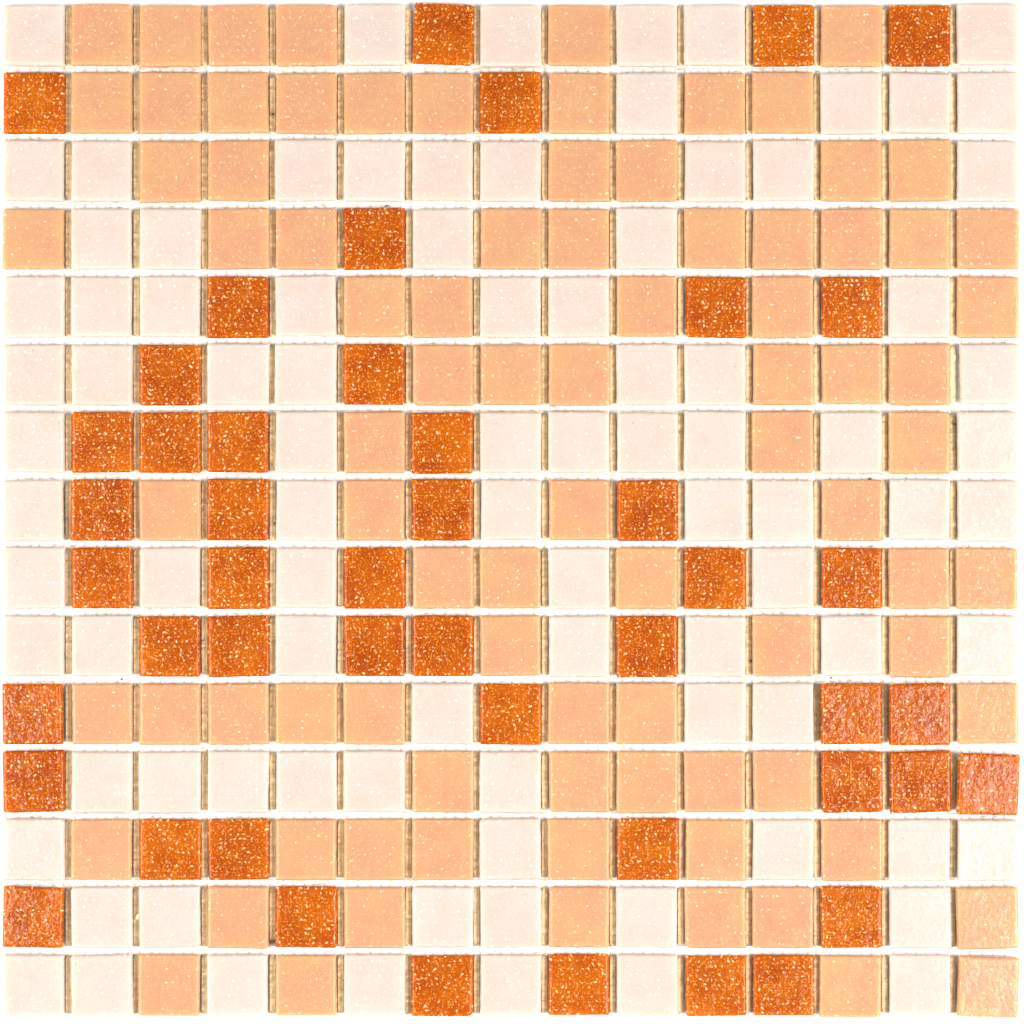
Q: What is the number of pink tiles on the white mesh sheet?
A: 91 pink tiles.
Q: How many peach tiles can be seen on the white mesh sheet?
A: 87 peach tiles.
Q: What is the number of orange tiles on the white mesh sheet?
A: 47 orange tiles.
